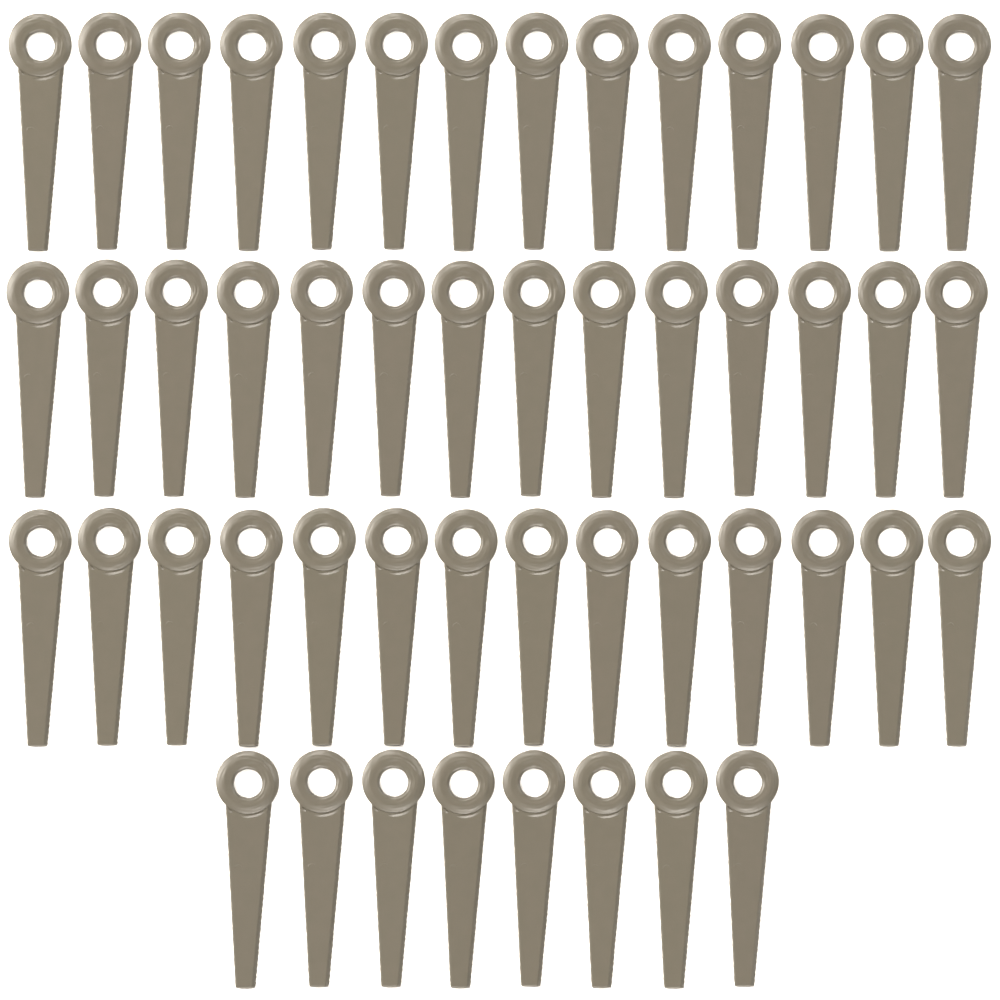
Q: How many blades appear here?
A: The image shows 50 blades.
